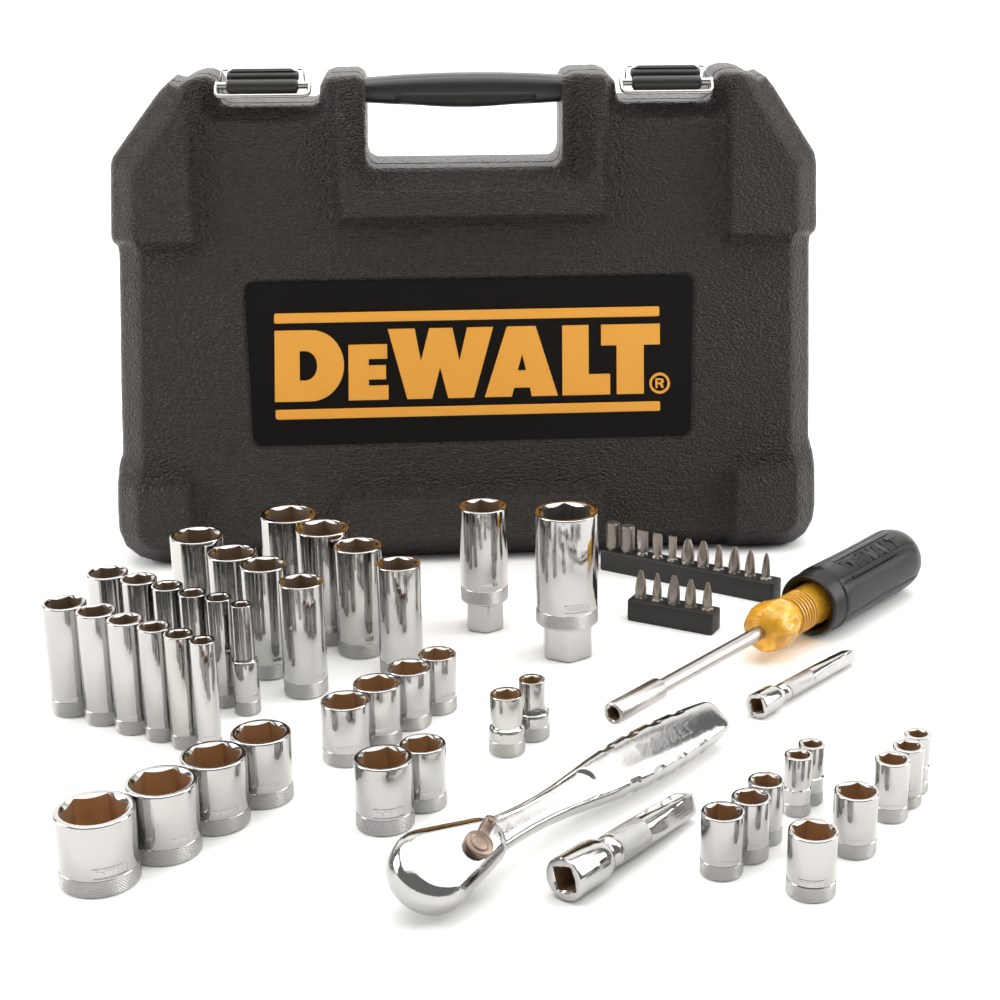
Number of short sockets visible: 22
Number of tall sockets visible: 22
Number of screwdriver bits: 16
